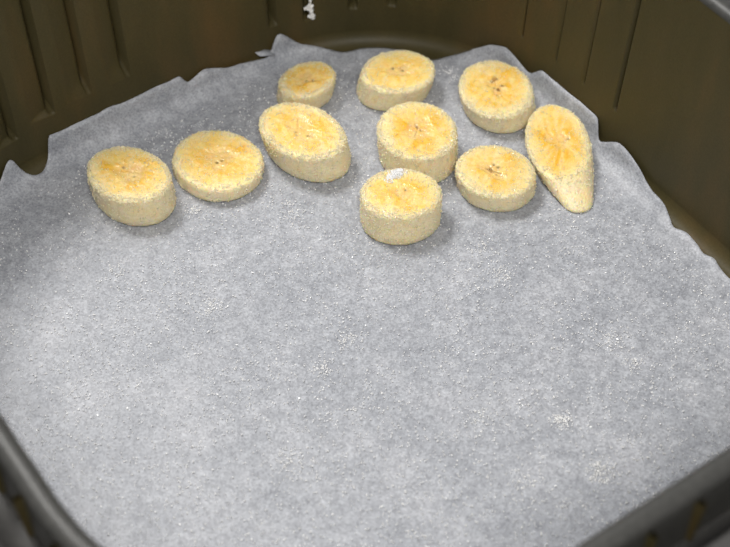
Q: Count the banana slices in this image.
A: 10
